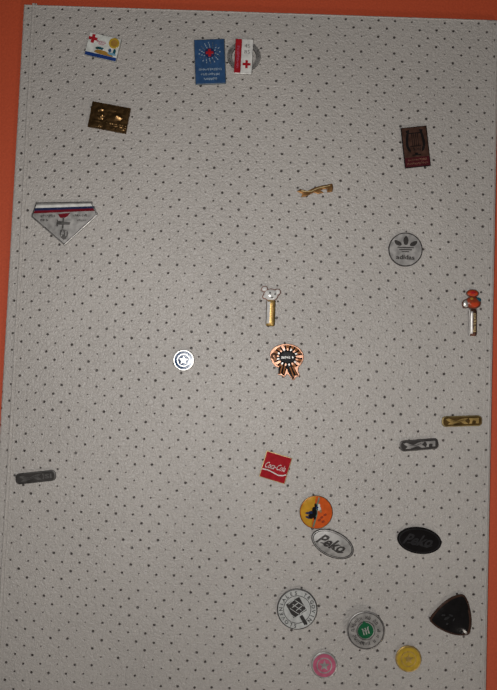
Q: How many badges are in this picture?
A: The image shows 24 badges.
